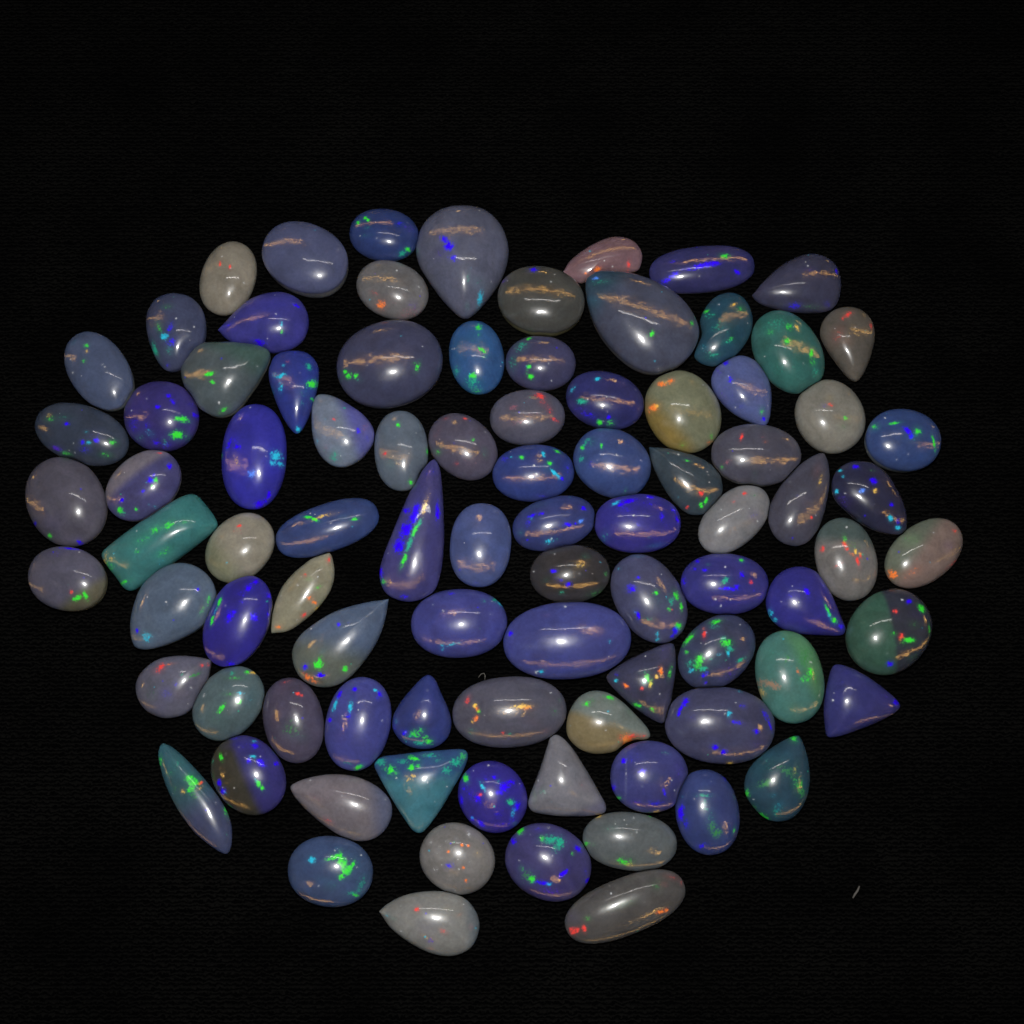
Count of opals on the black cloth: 90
